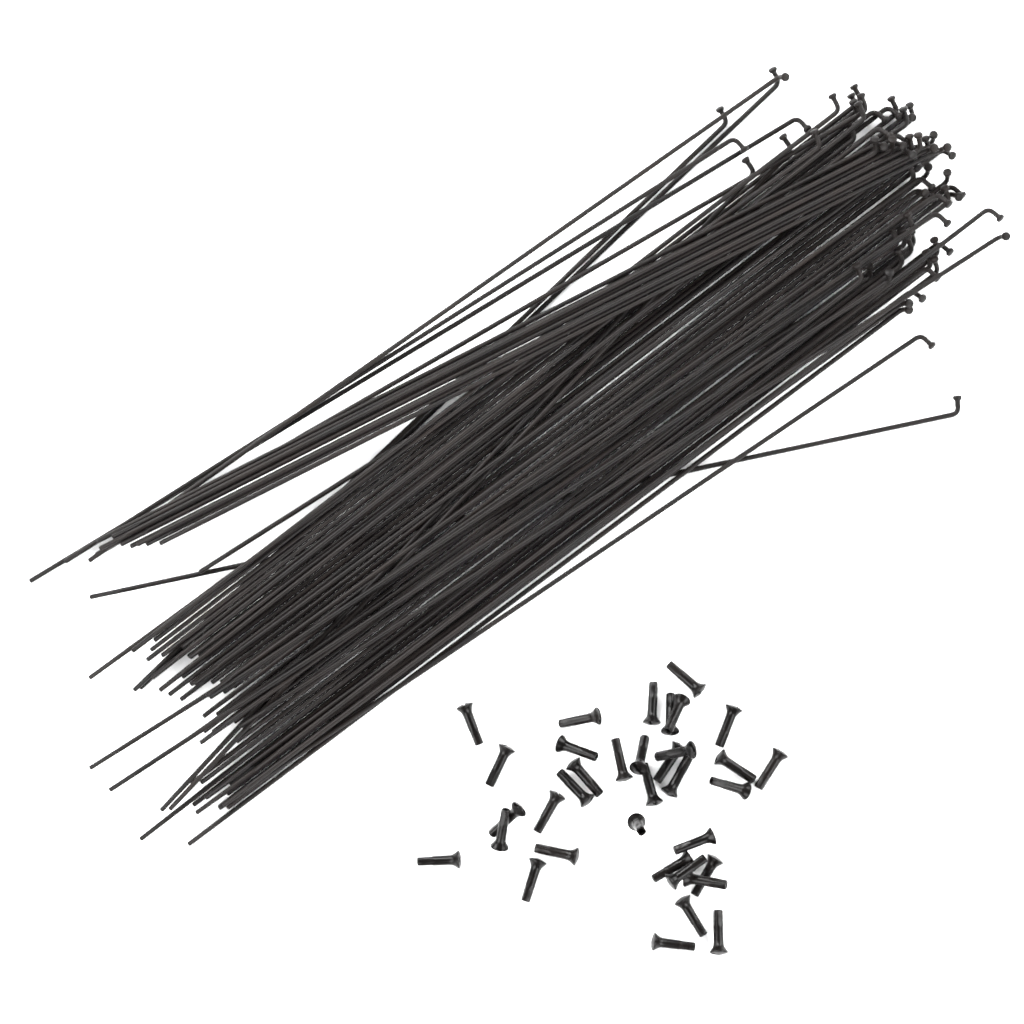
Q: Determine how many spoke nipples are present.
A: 35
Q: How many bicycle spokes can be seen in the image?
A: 72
